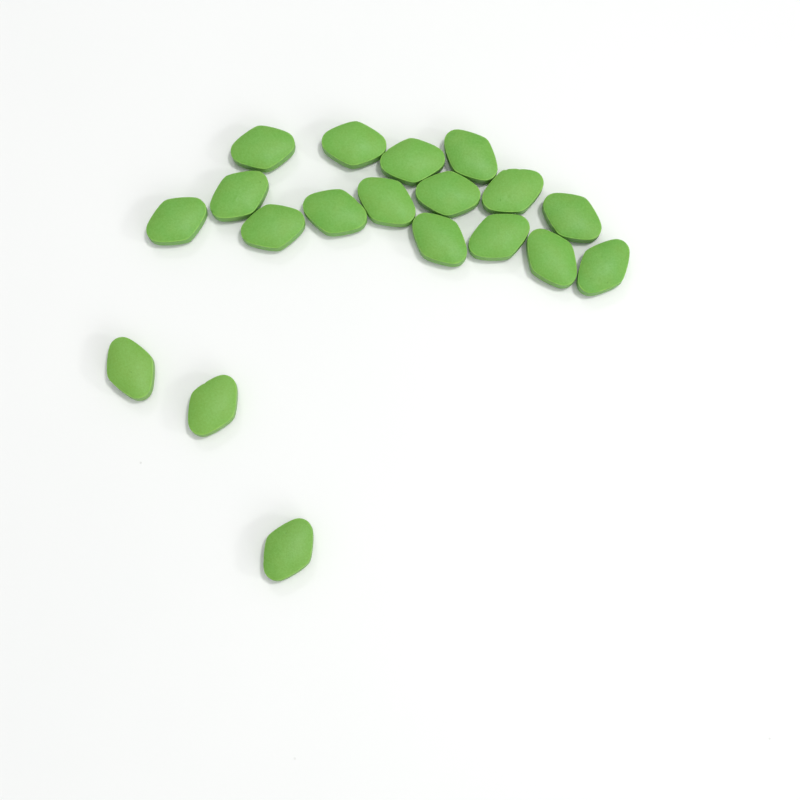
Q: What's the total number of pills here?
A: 19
